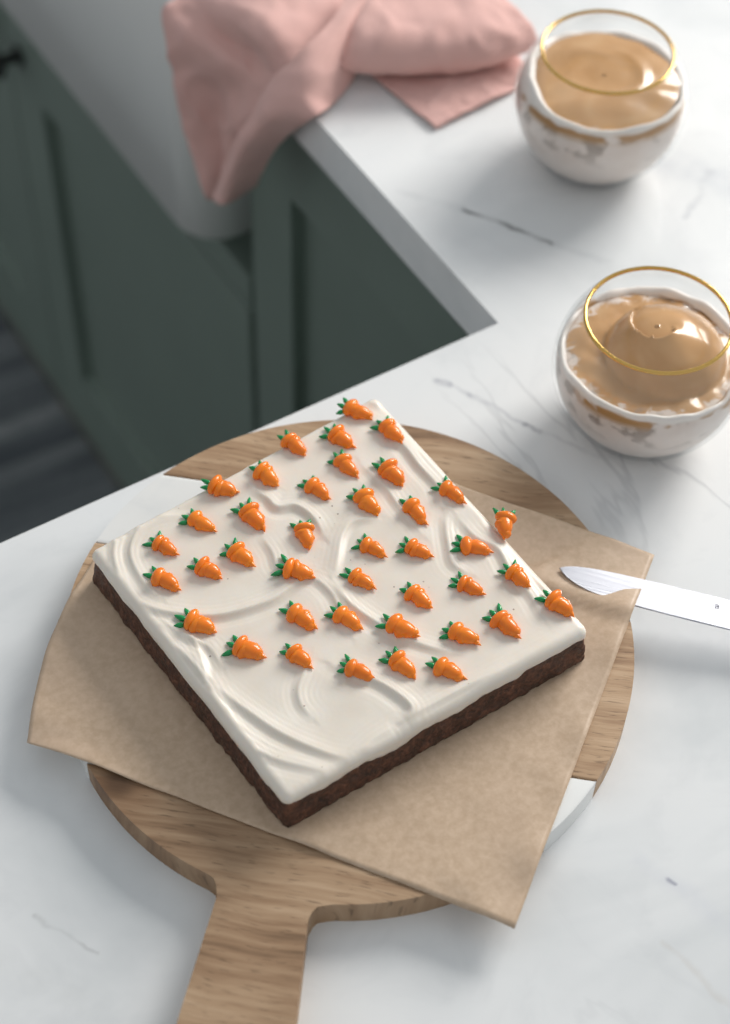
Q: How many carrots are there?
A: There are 40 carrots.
